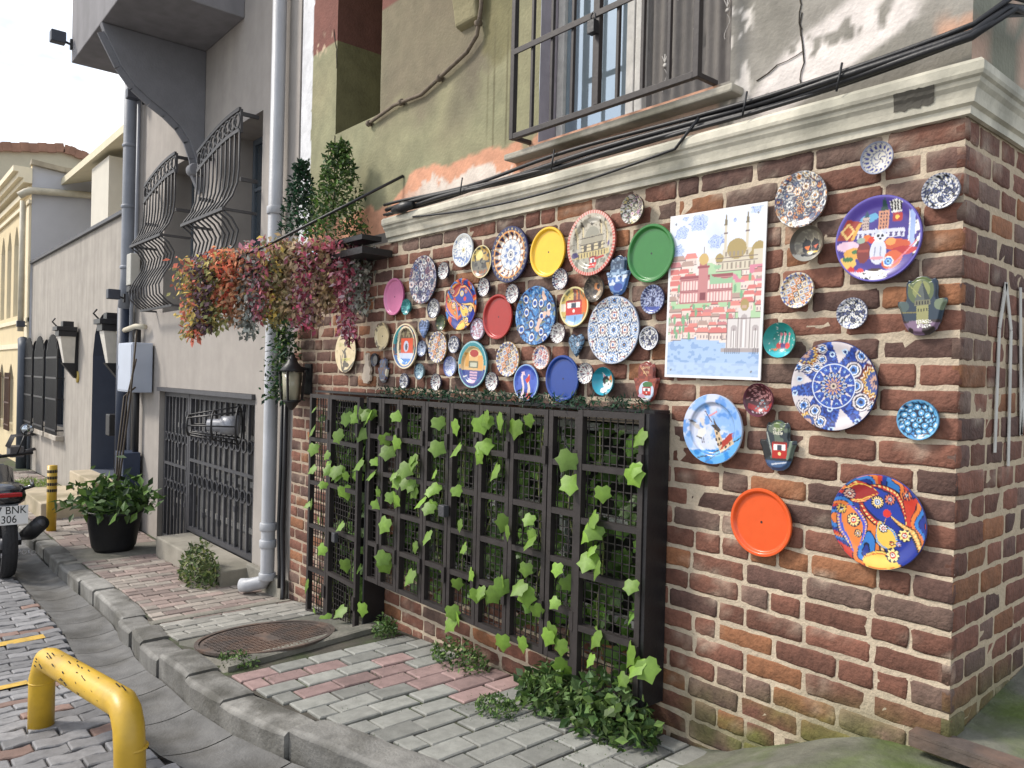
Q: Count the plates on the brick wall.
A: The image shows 59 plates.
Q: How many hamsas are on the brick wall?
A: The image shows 5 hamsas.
